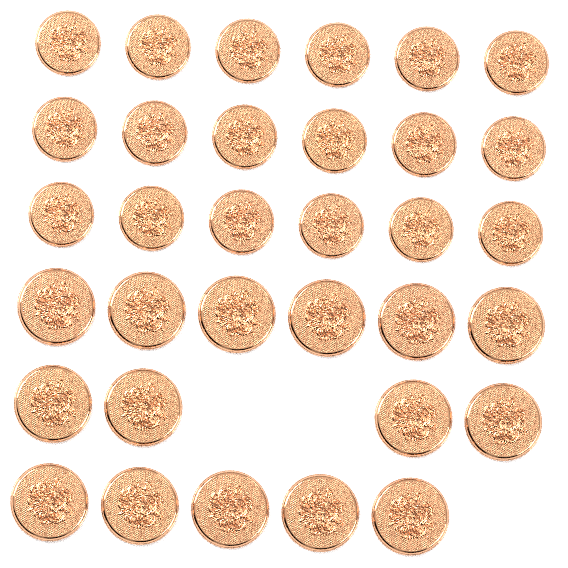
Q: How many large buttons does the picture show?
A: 15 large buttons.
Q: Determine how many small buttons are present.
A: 18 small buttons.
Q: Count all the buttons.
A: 33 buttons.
